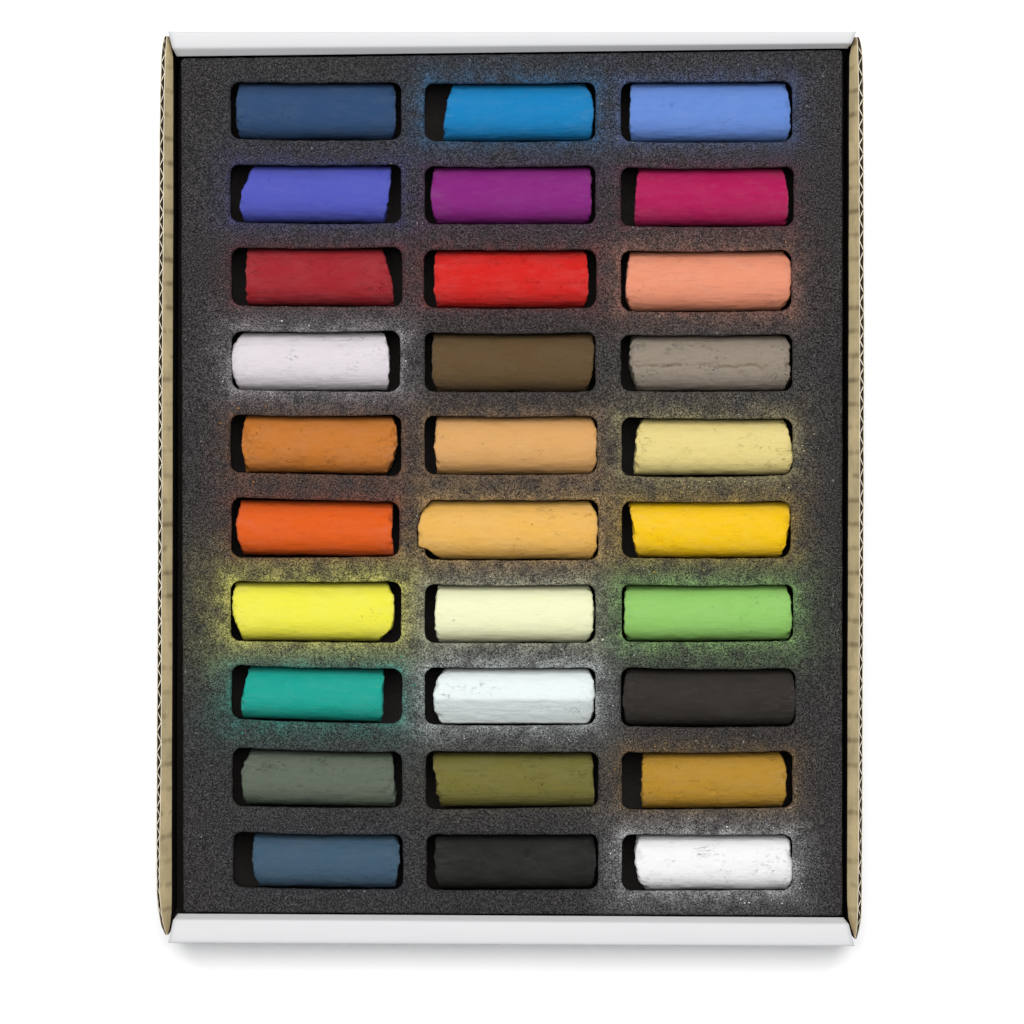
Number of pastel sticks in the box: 30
